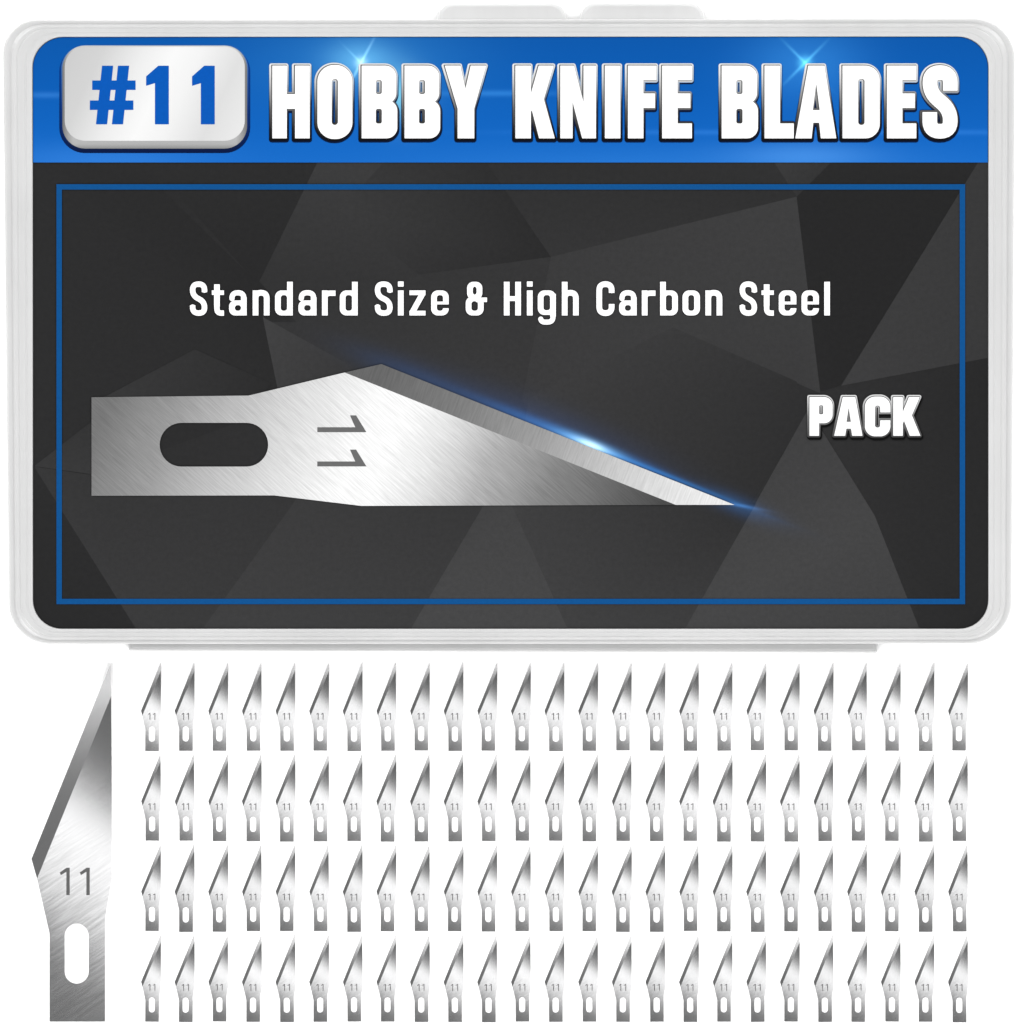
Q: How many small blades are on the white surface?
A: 100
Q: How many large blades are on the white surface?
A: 1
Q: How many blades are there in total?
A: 101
